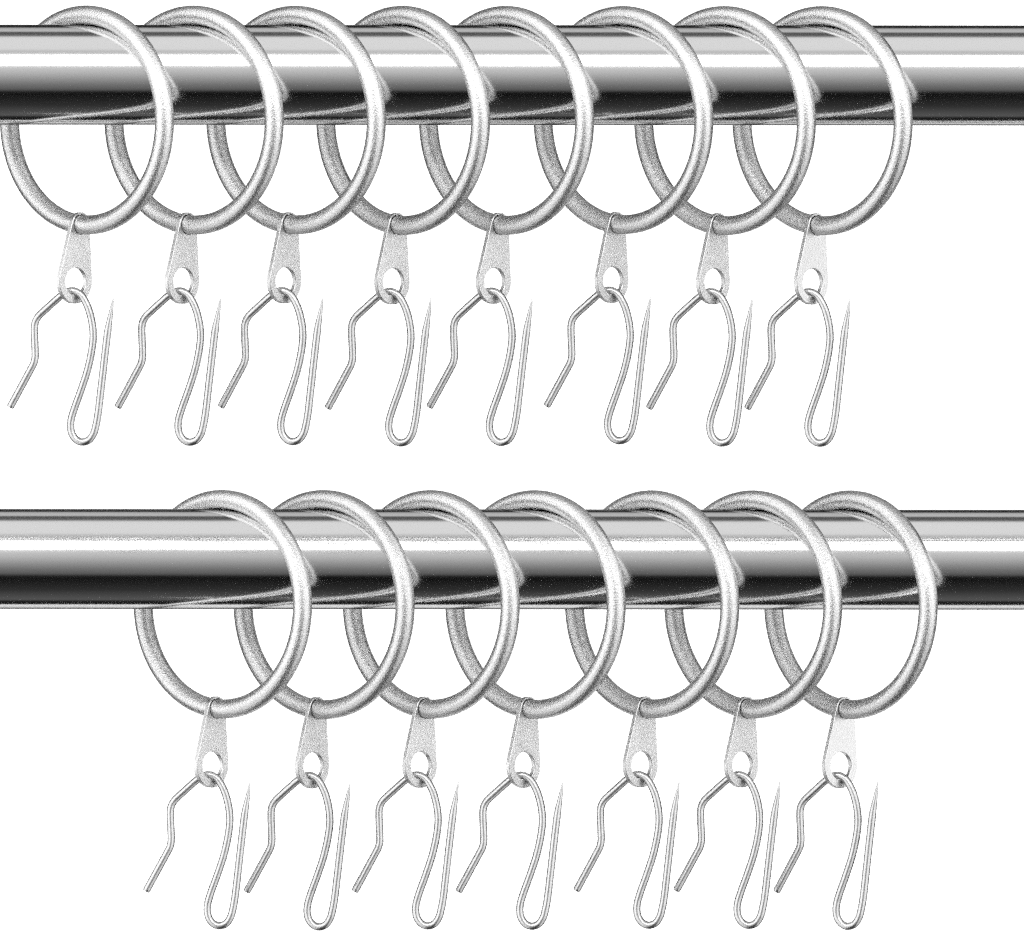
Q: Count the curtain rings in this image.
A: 15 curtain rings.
